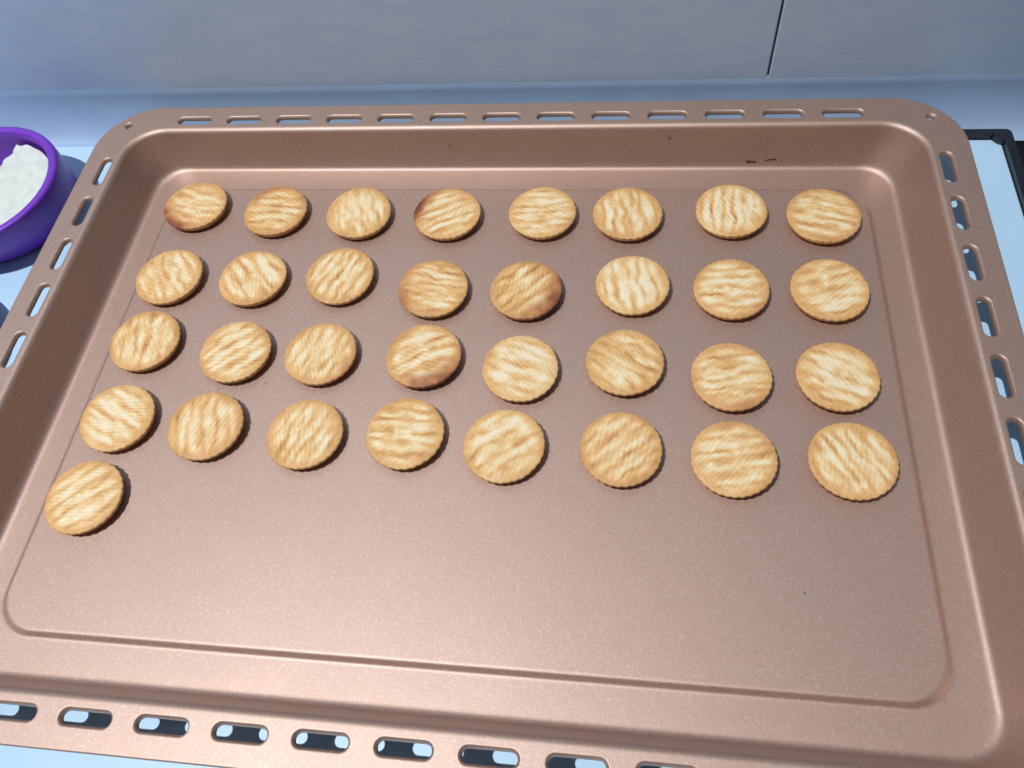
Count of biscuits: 33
